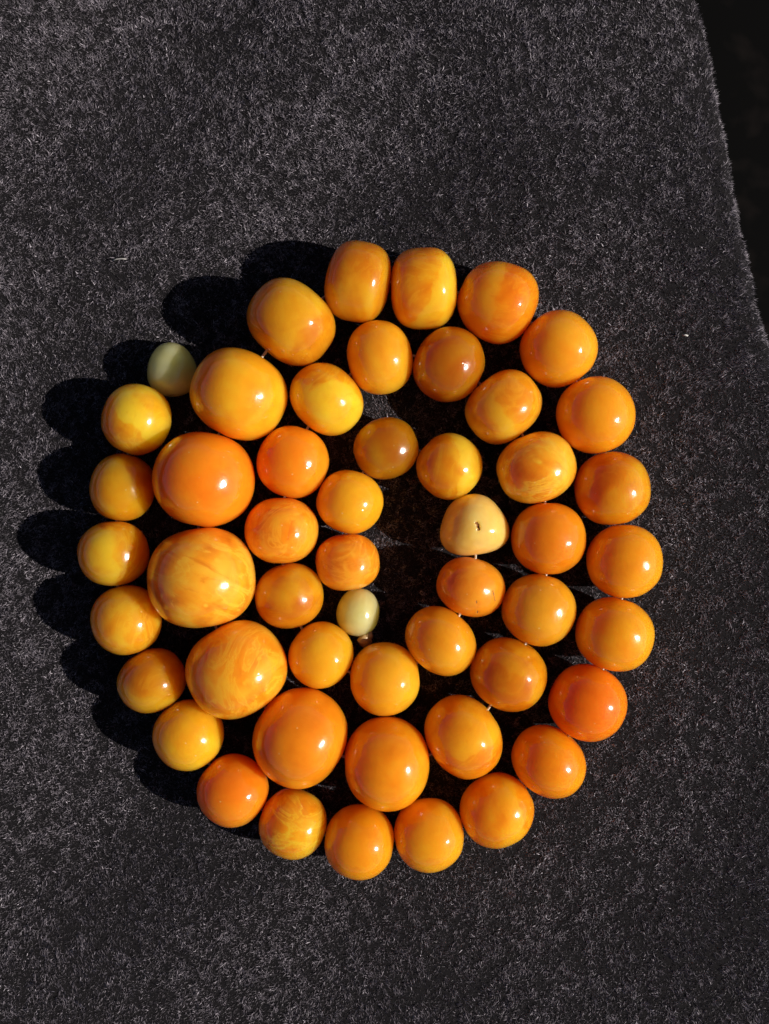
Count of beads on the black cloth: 51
